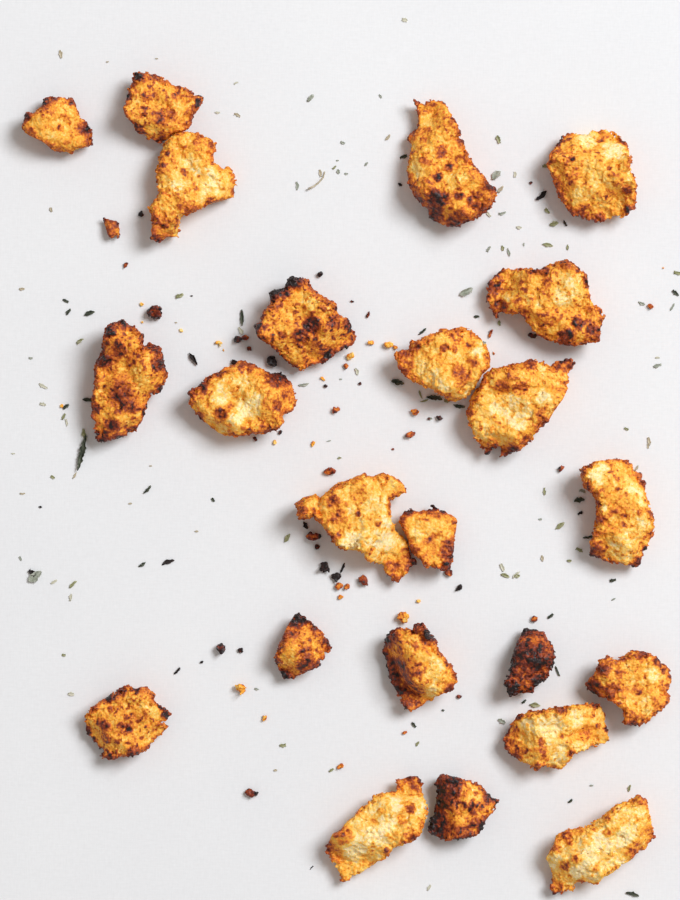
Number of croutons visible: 23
